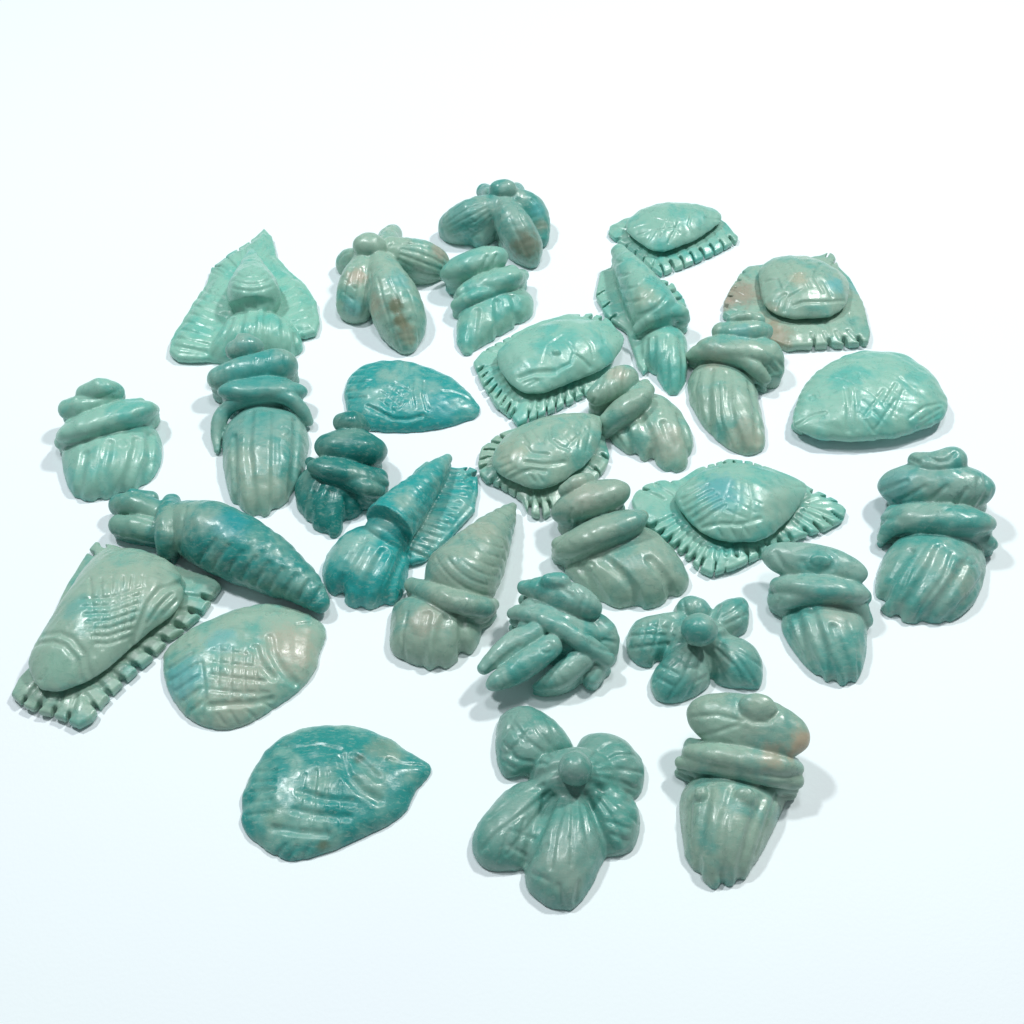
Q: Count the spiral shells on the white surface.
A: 11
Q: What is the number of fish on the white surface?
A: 10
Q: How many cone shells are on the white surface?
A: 5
